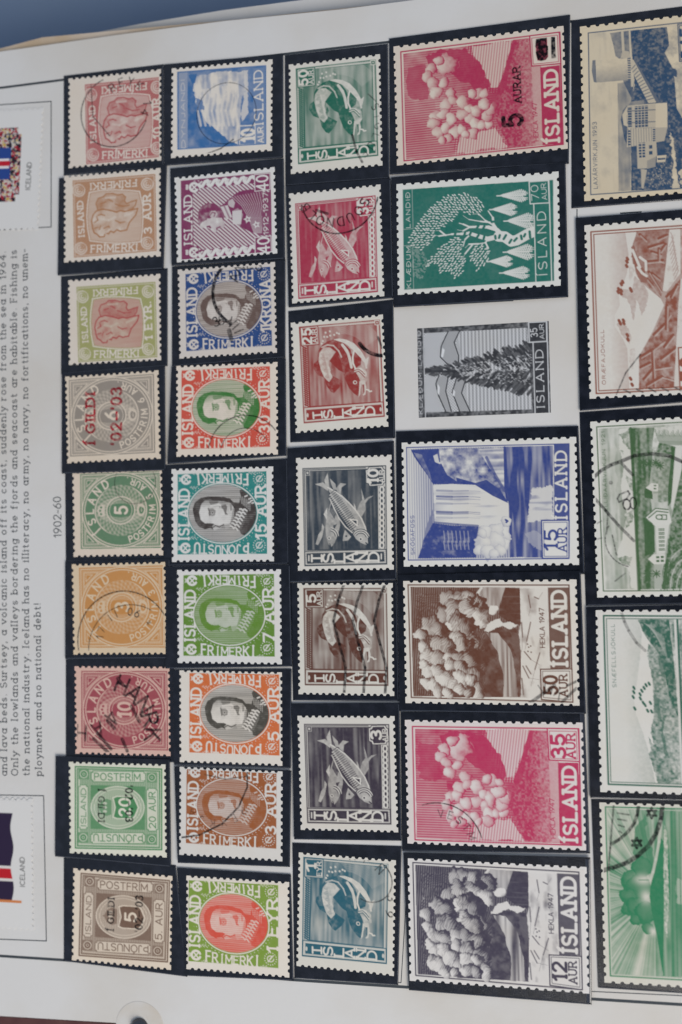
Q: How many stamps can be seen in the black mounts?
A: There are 36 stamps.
